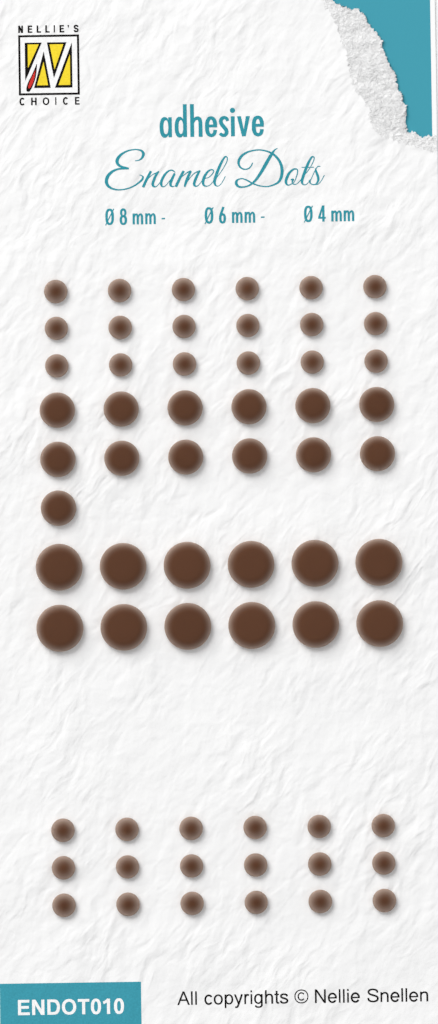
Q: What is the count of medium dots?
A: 13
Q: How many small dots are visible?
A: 36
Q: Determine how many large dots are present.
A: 12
